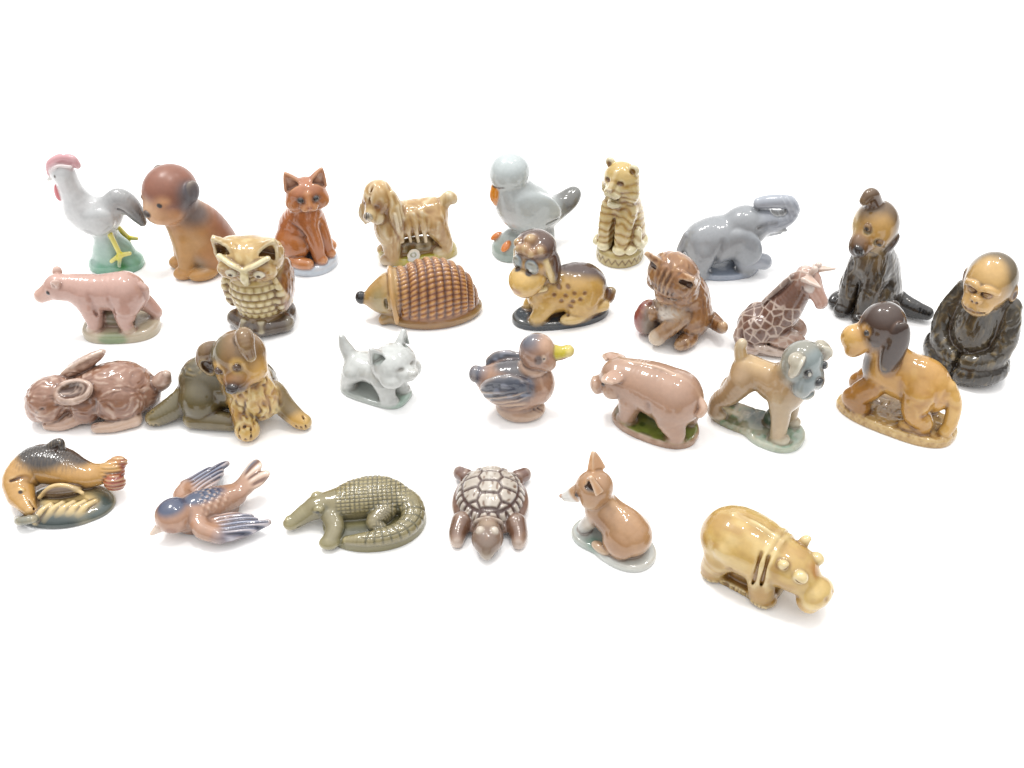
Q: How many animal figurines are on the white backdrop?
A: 28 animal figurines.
